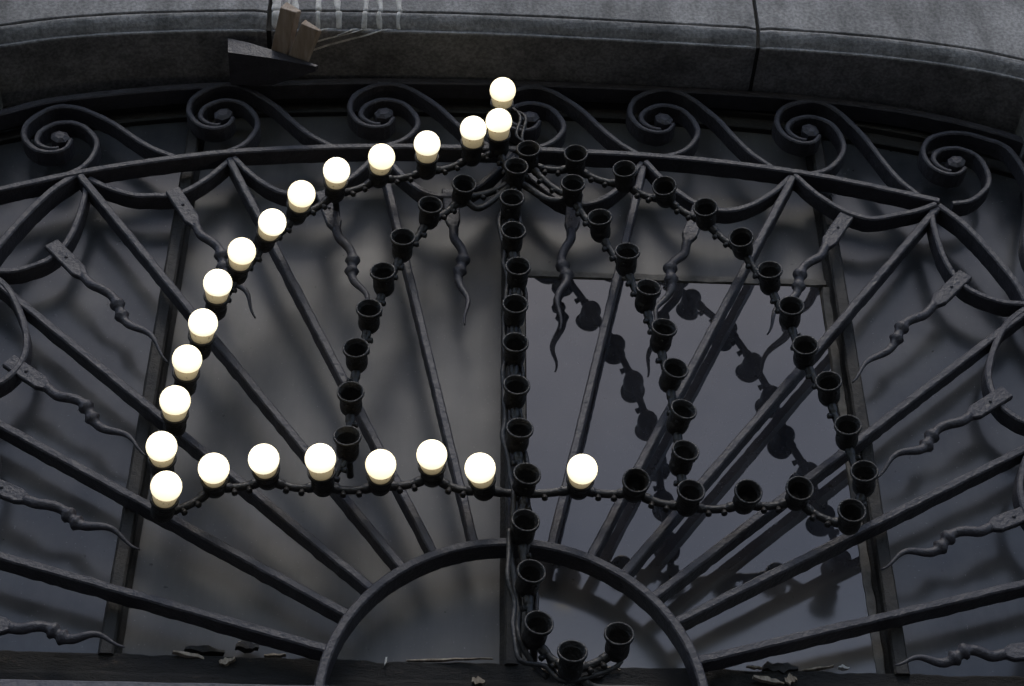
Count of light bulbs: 22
